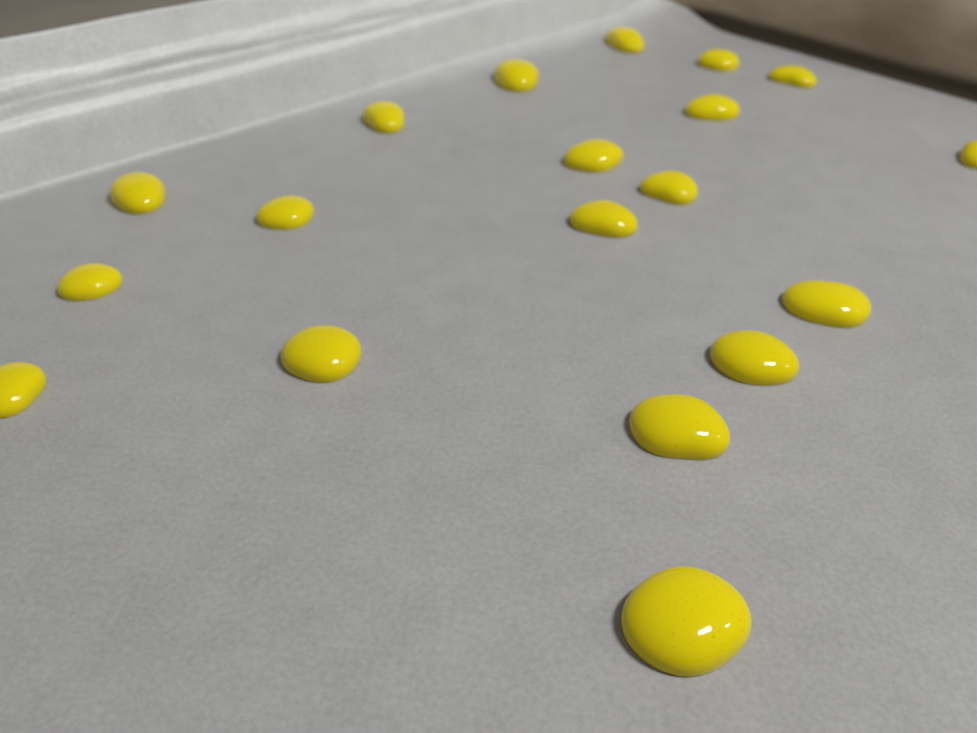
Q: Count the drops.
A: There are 19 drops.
